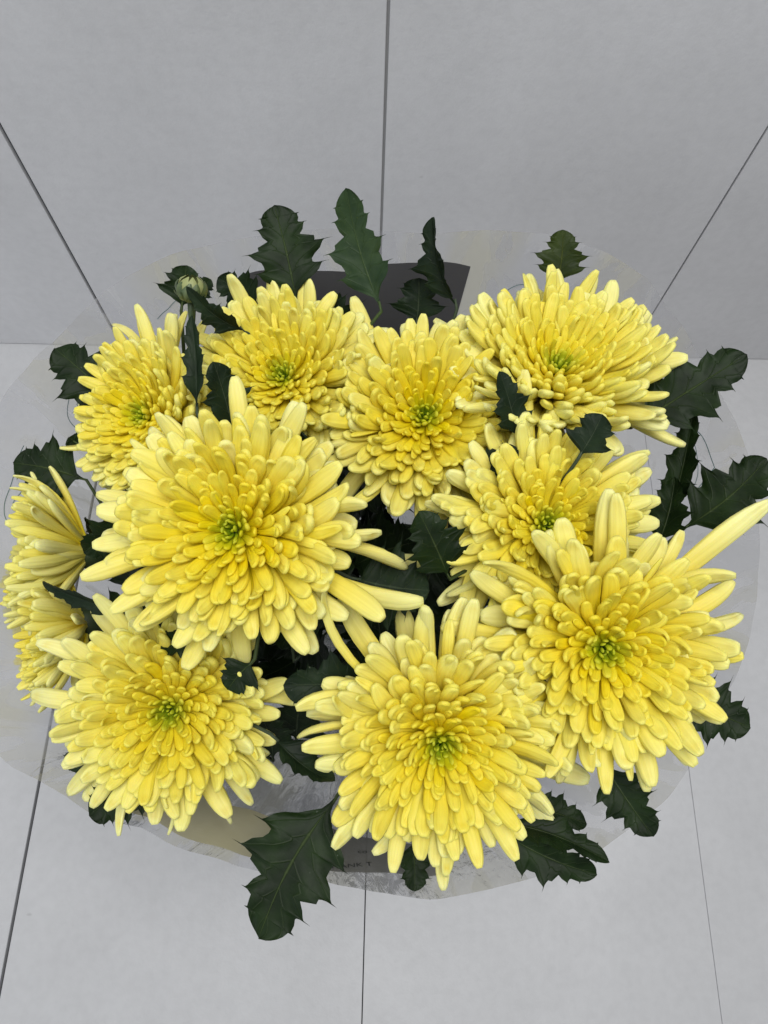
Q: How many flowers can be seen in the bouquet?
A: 11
